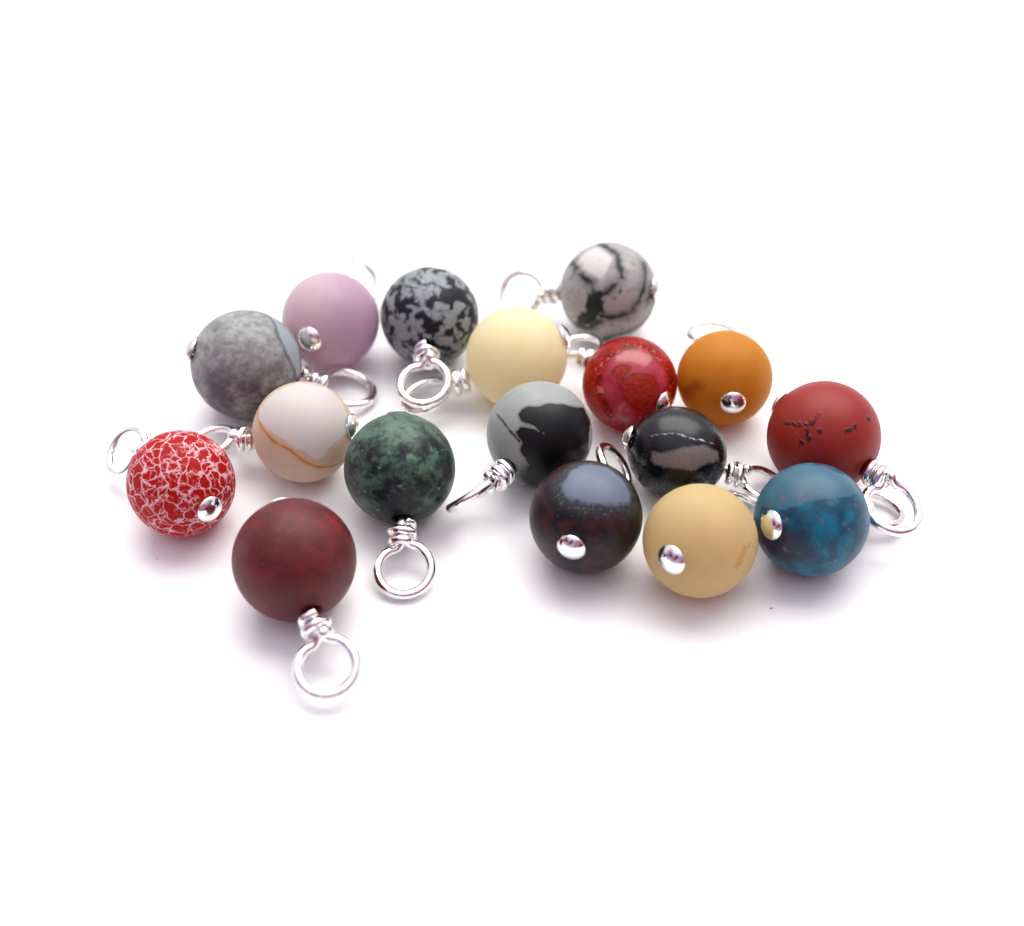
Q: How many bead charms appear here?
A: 17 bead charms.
